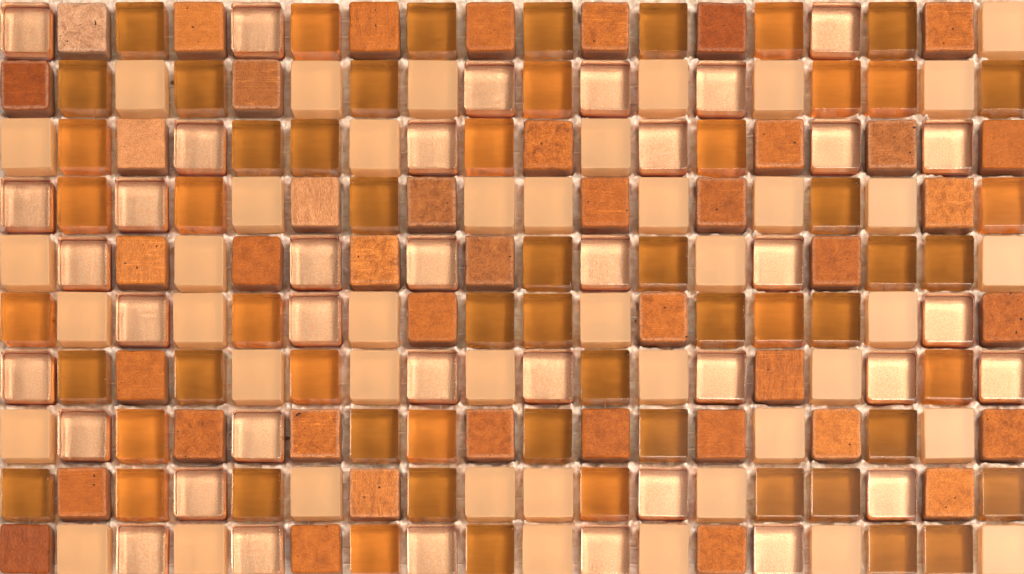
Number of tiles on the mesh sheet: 180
